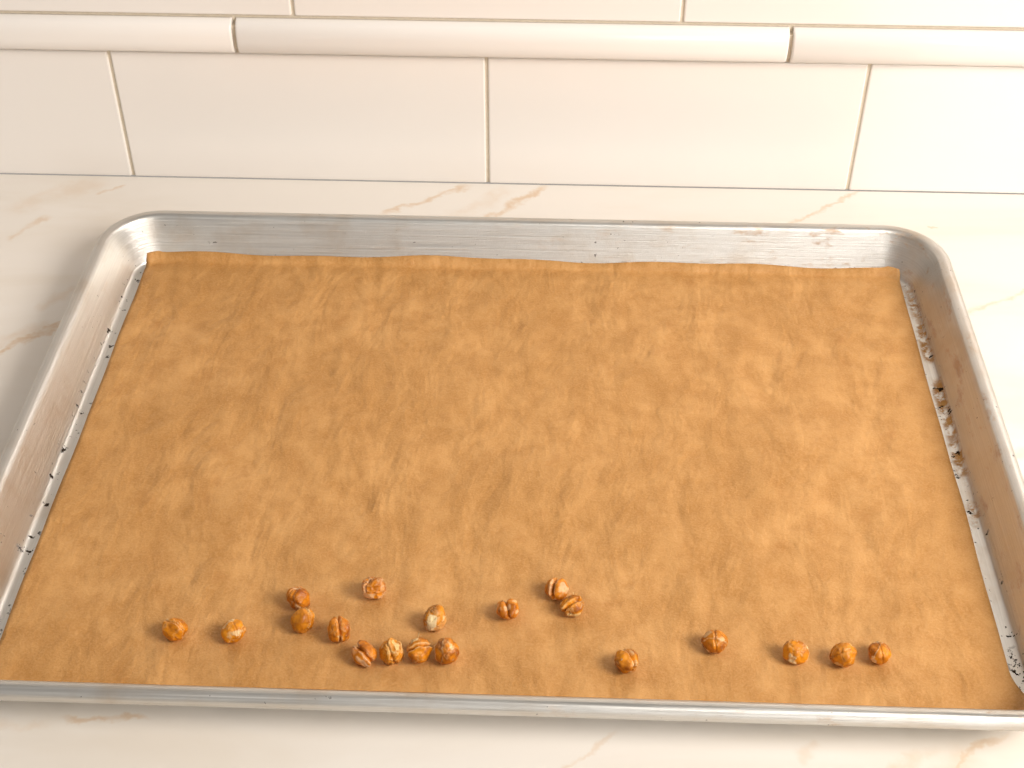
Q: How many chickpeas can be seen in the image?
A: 19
